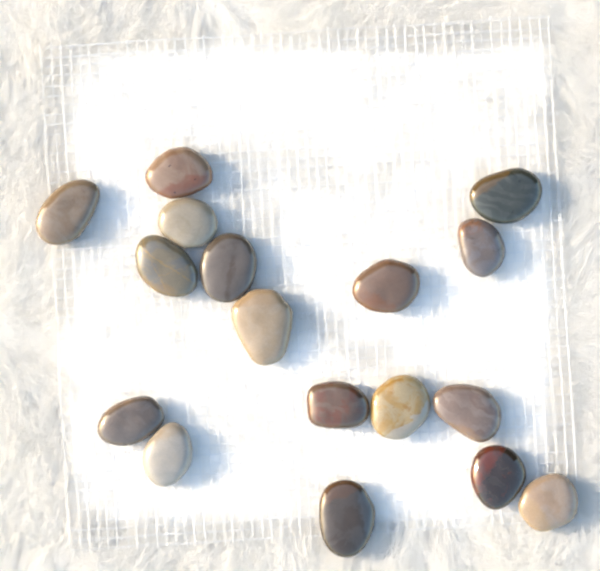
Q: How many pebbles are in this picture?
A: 17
